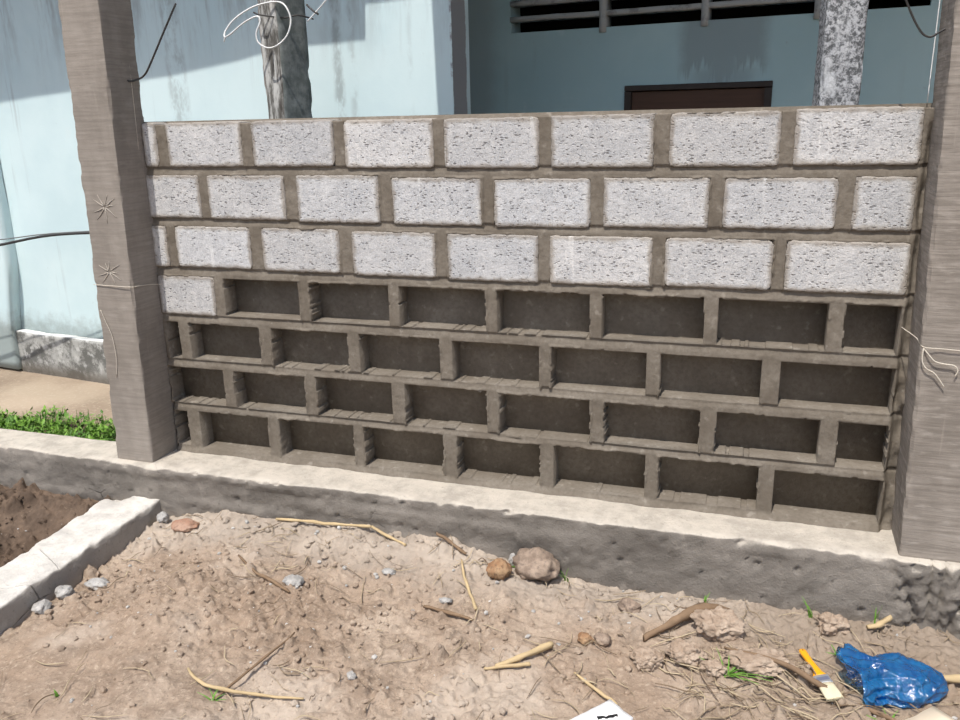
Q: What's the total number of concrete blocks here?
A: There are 25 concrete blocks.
